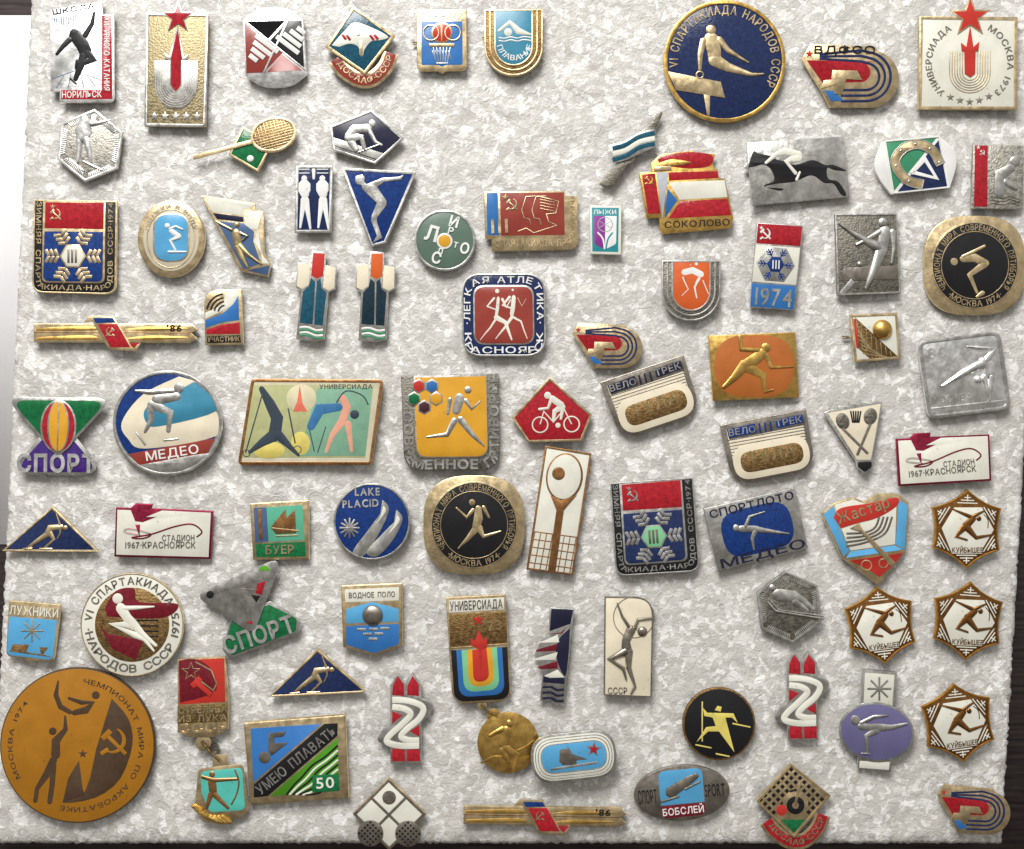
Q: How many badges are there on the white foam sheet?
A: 82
